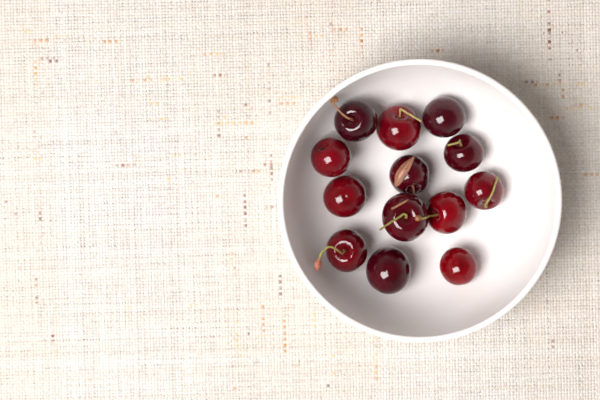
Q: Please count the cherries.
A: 13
